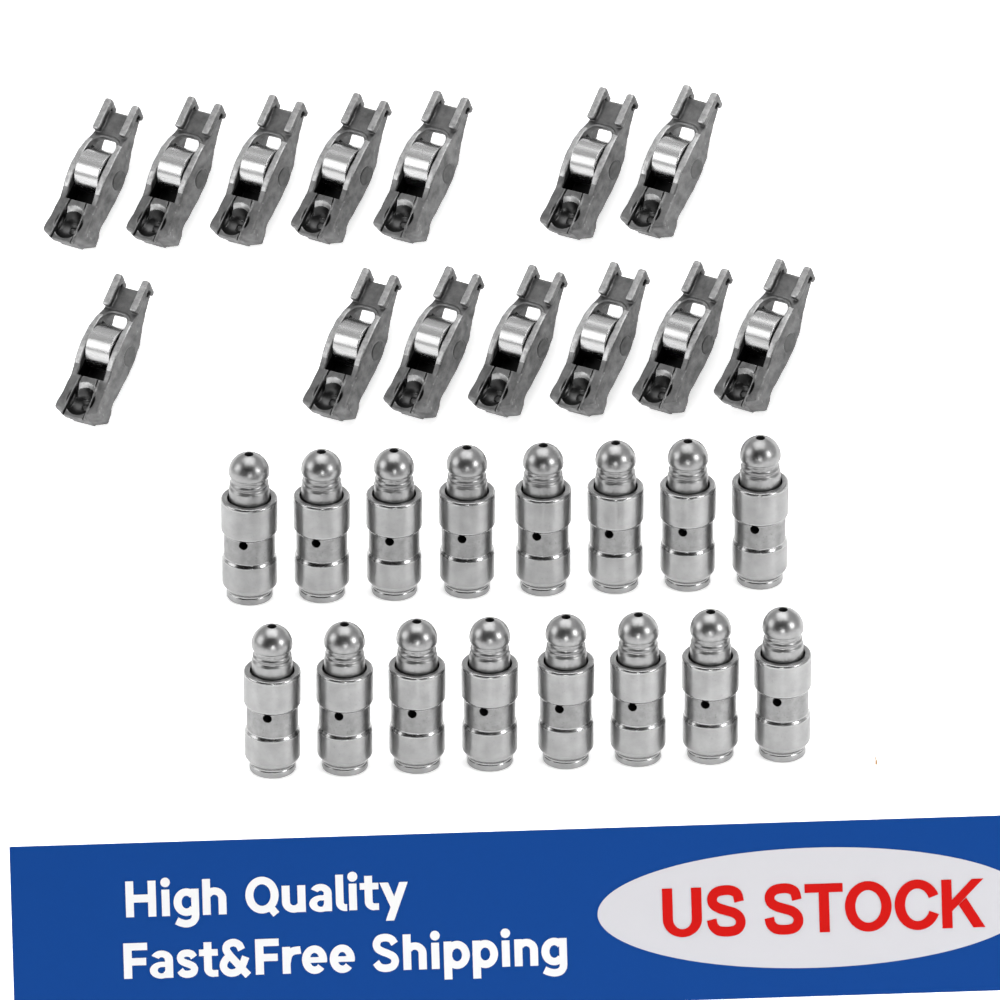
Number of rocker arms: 14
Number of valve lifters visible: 16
